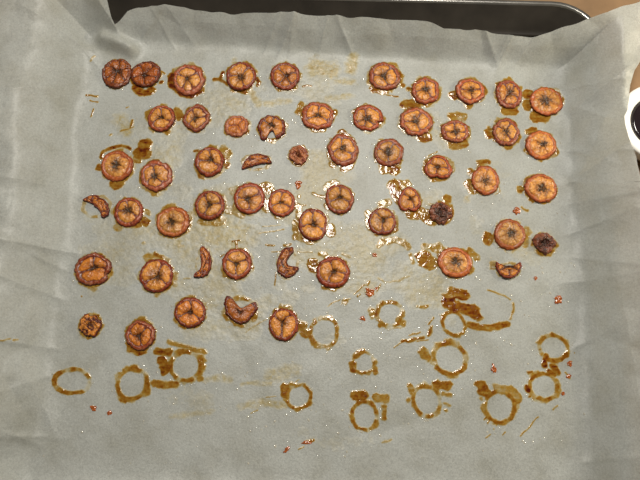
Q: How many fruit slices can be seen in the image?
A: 56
